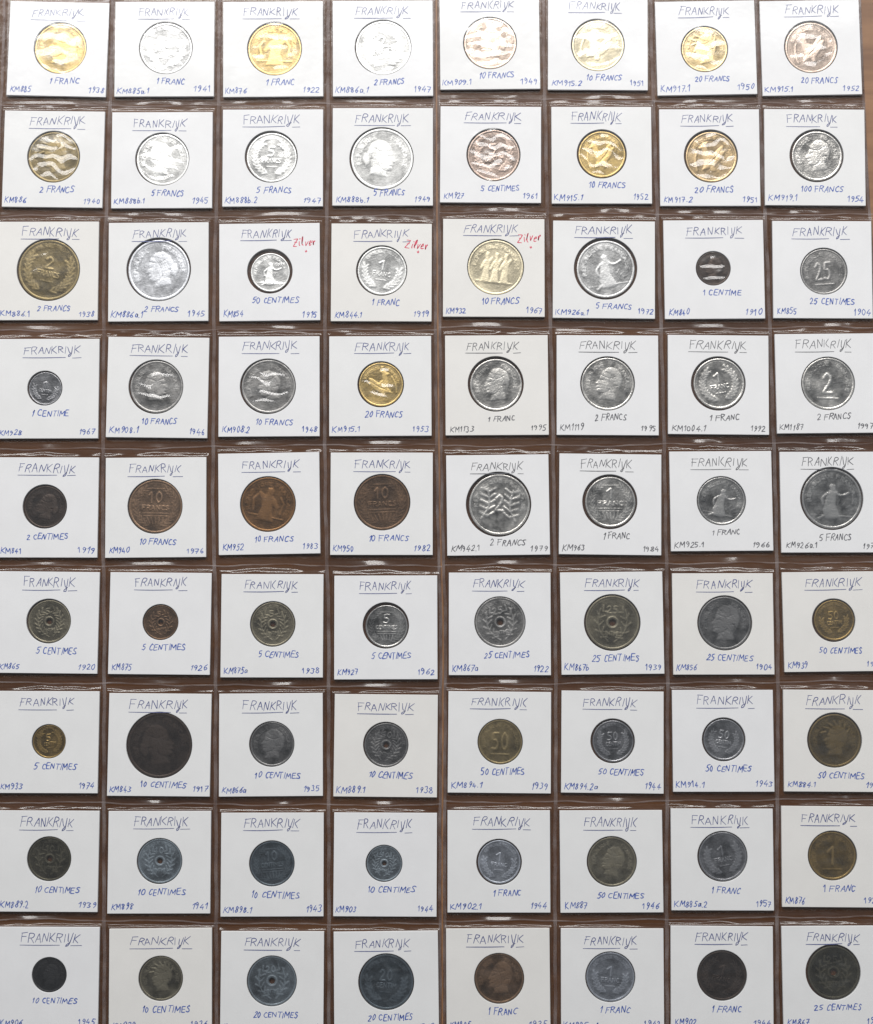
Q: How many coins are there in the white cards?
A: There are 72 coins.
